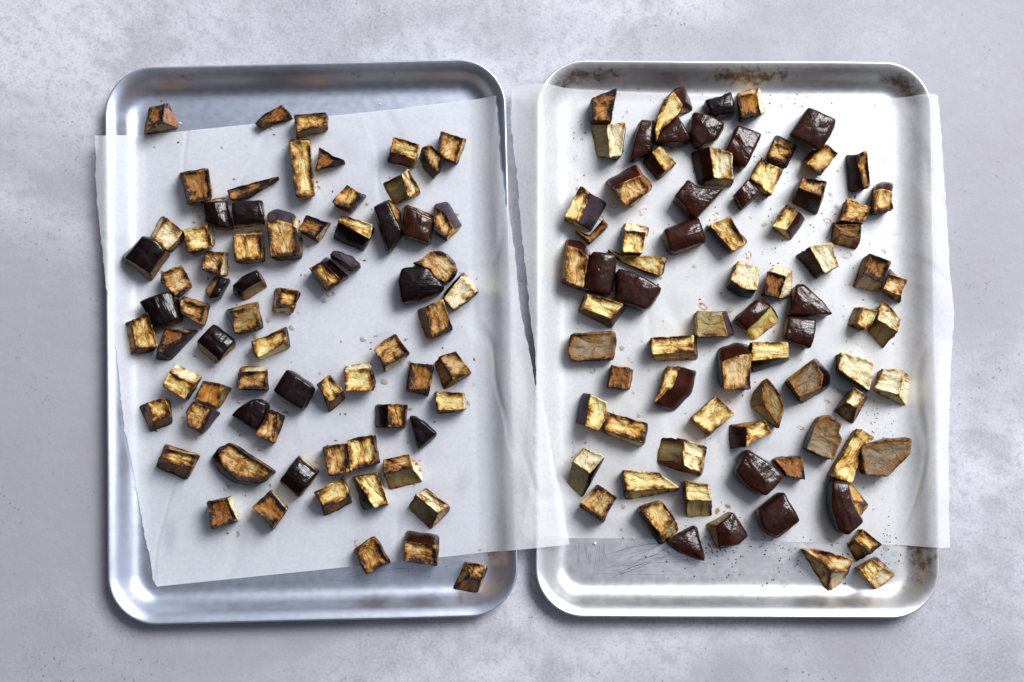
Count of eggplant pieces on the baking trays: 150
